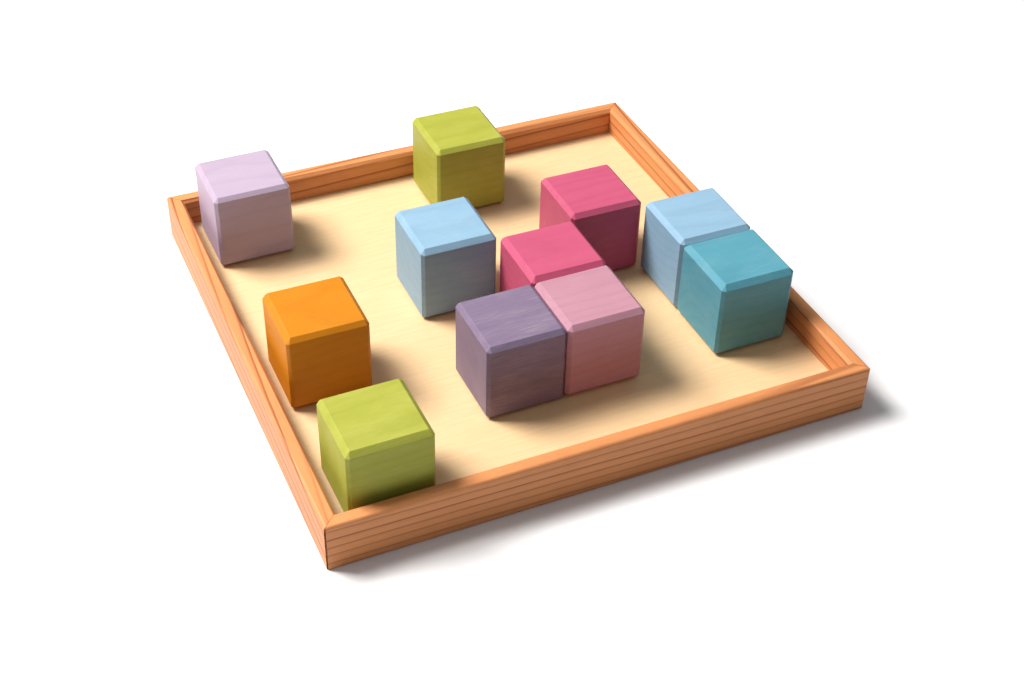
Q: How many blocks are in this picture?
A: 11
